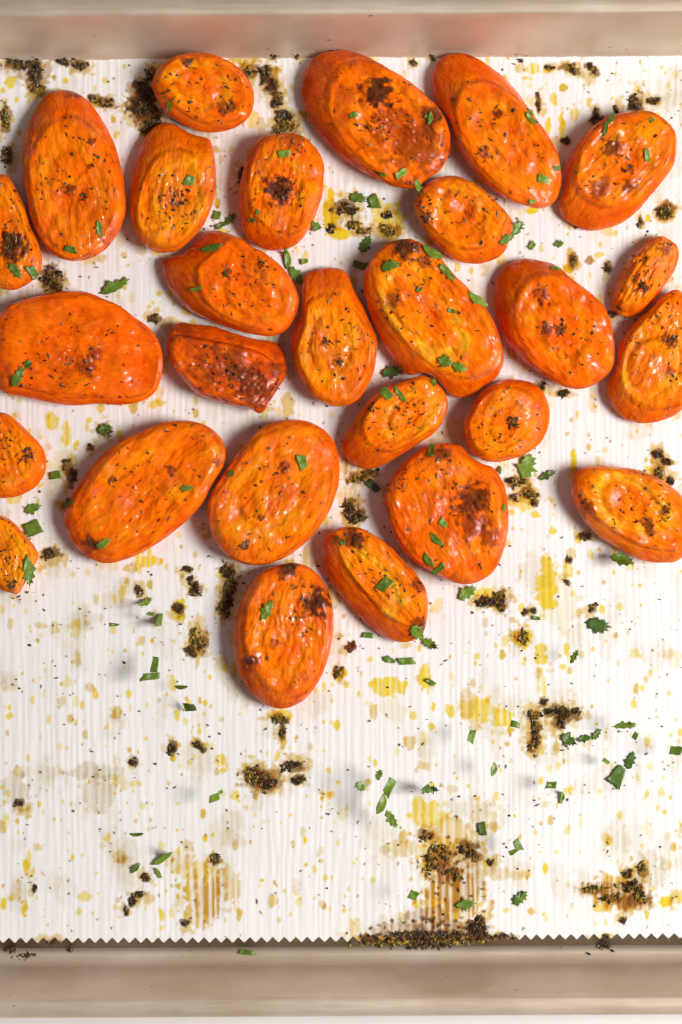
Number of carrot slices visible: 27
